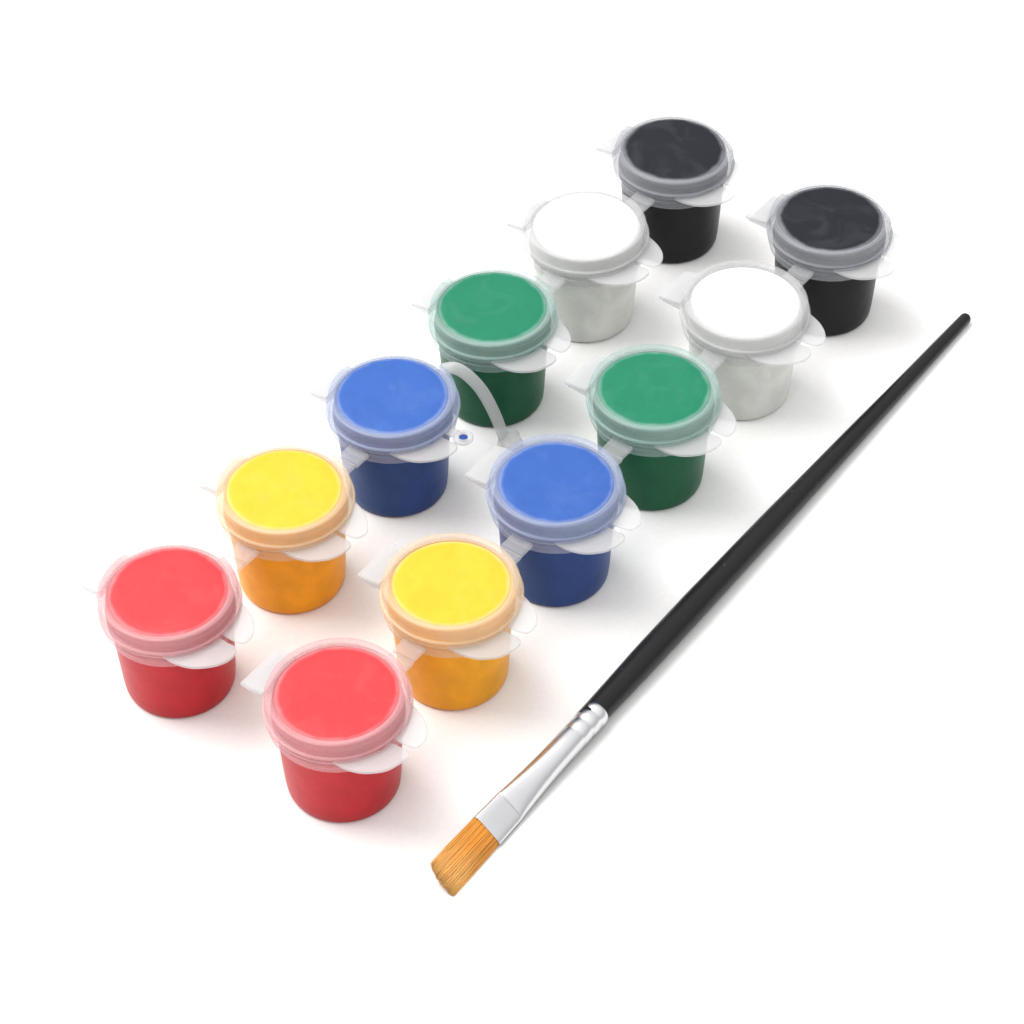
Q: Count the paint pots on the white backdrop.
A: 12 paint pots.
